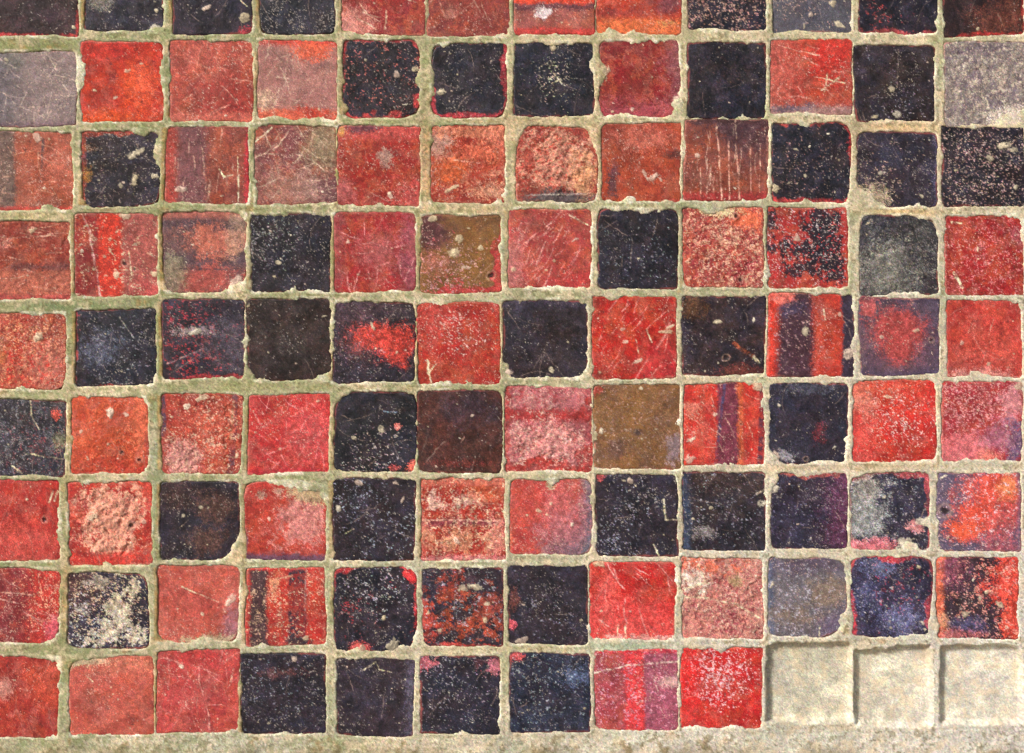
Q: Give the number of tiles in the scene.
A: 105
